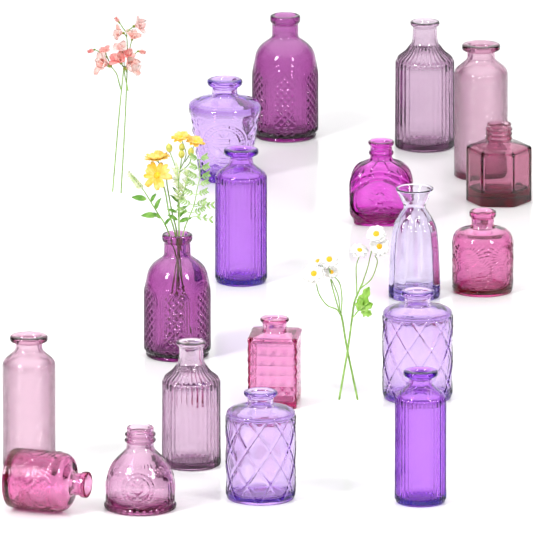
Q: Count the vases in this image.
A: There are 18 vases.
